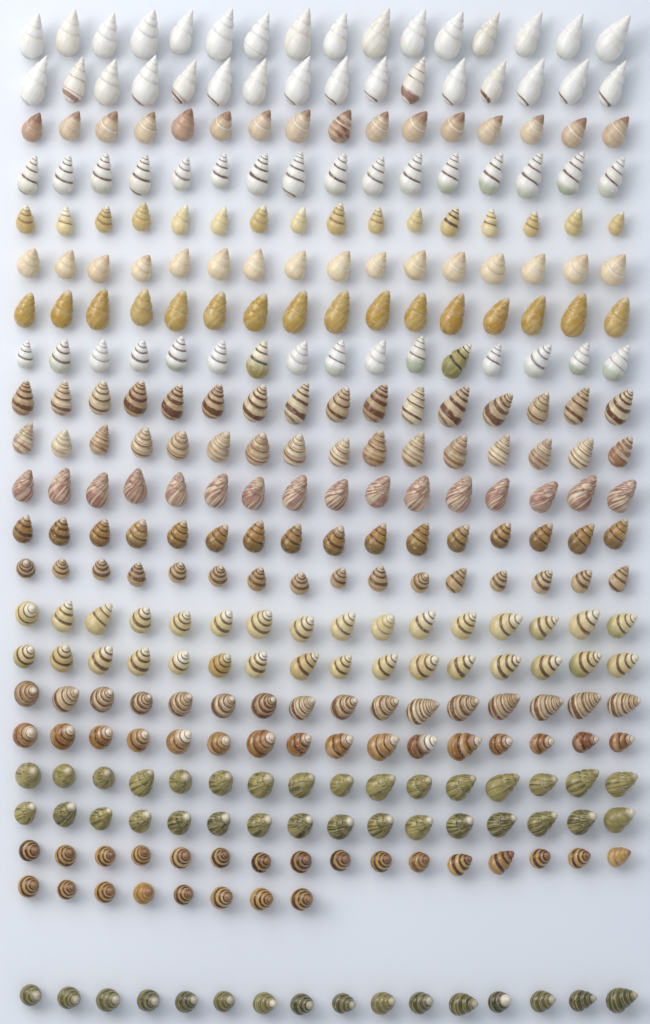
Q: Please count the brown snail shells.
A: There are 152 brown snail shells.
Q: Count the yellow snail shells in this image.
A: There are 80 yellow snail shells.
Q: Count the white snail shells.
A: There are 62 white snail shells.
